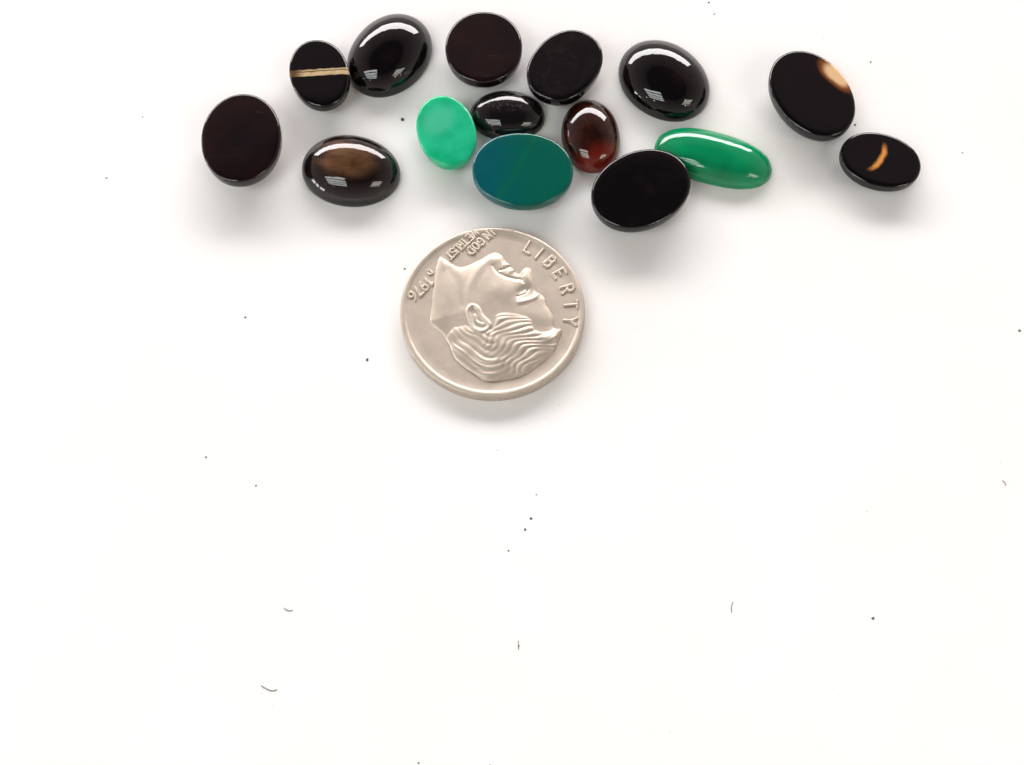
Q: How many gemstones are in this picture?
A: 15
